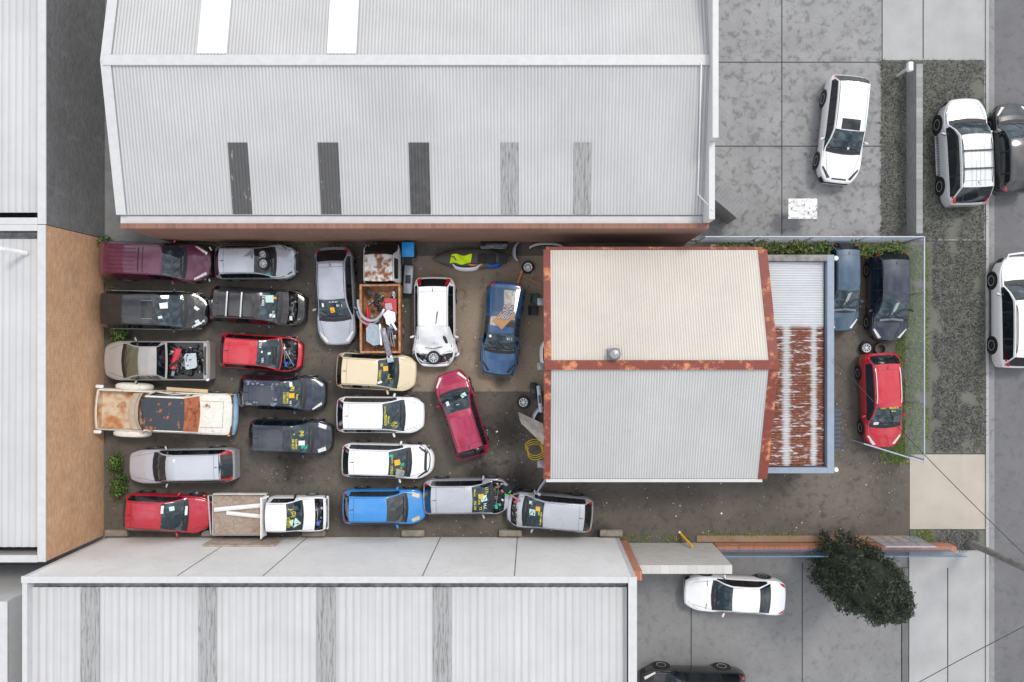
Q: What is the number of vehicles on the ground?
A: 32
